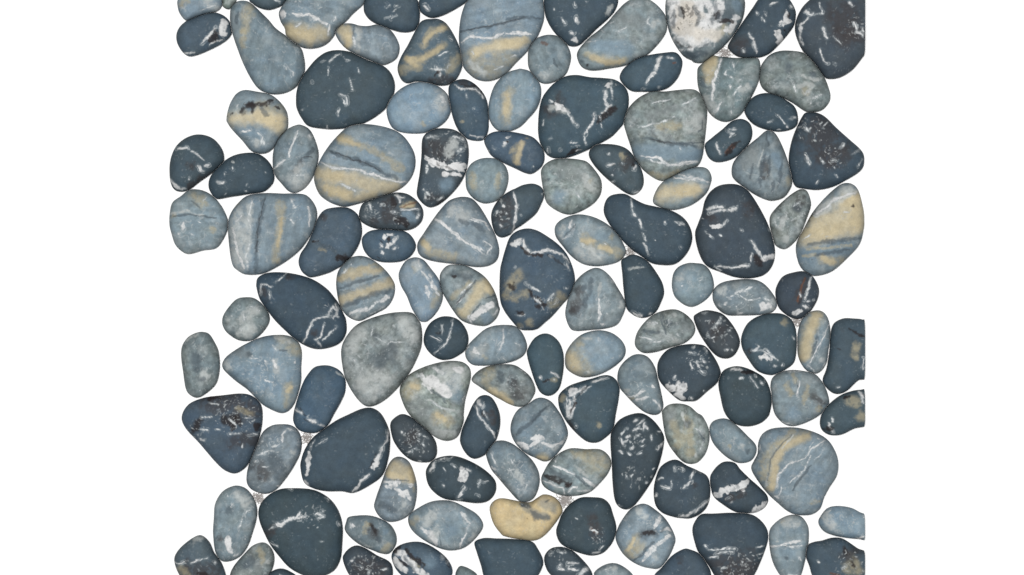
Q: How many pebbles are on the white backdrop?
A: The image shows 122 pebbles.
